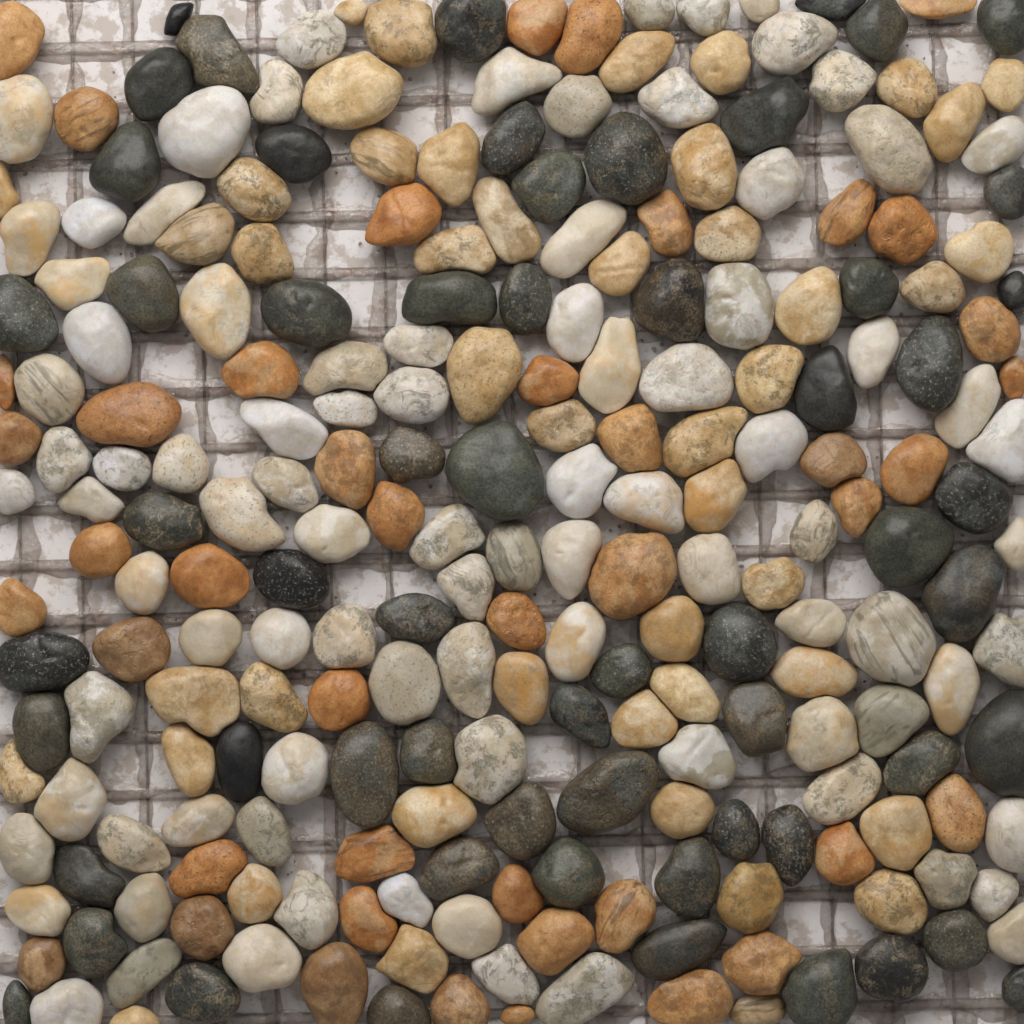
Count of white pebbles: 90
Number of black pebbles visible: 60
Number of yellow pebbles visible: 46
